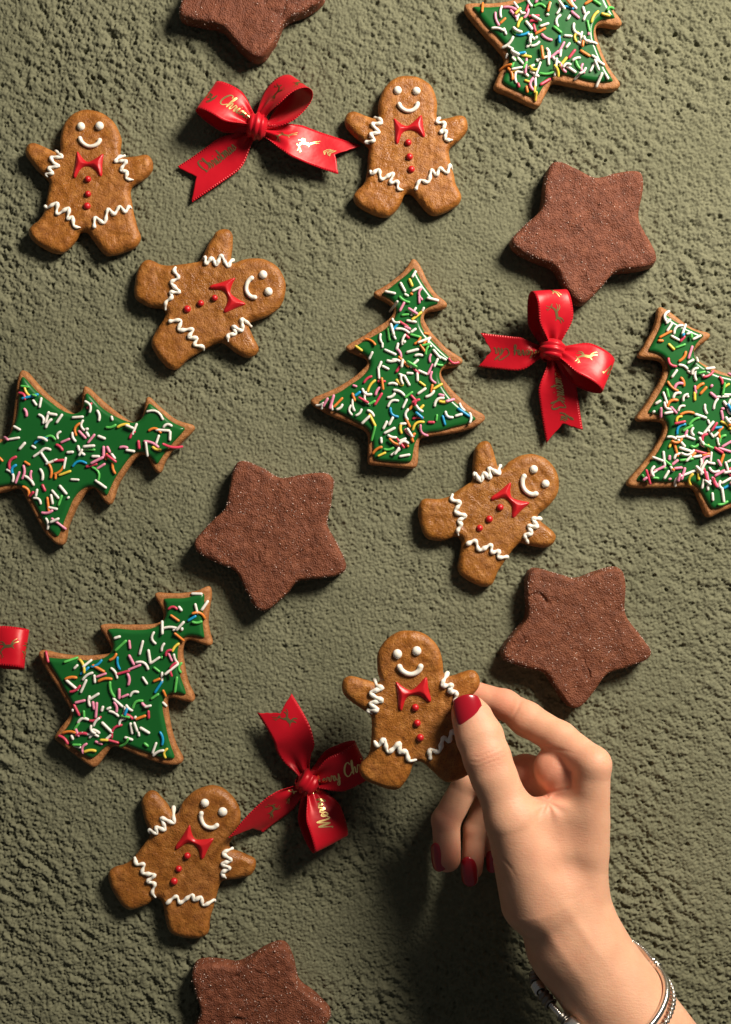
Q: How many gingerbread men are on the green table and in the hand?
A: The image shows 6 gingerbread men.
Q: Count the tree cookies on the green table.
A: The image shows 5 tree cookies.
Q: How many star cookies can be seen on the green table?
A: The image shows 5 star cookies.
